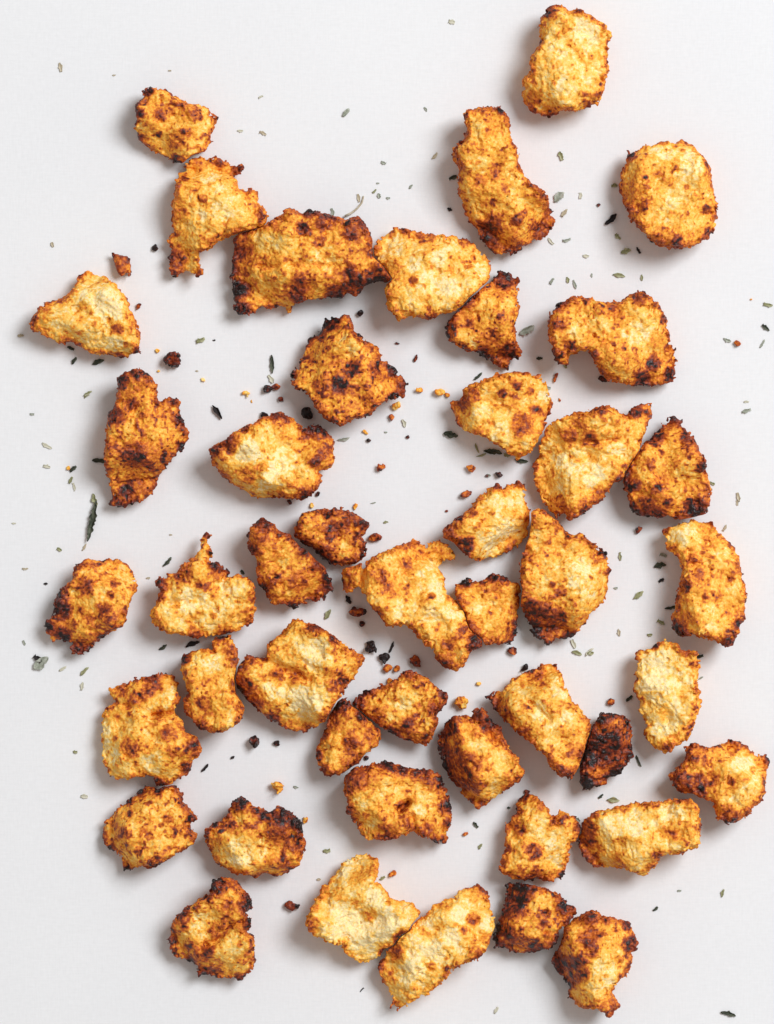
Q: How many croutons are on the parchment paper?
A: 45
